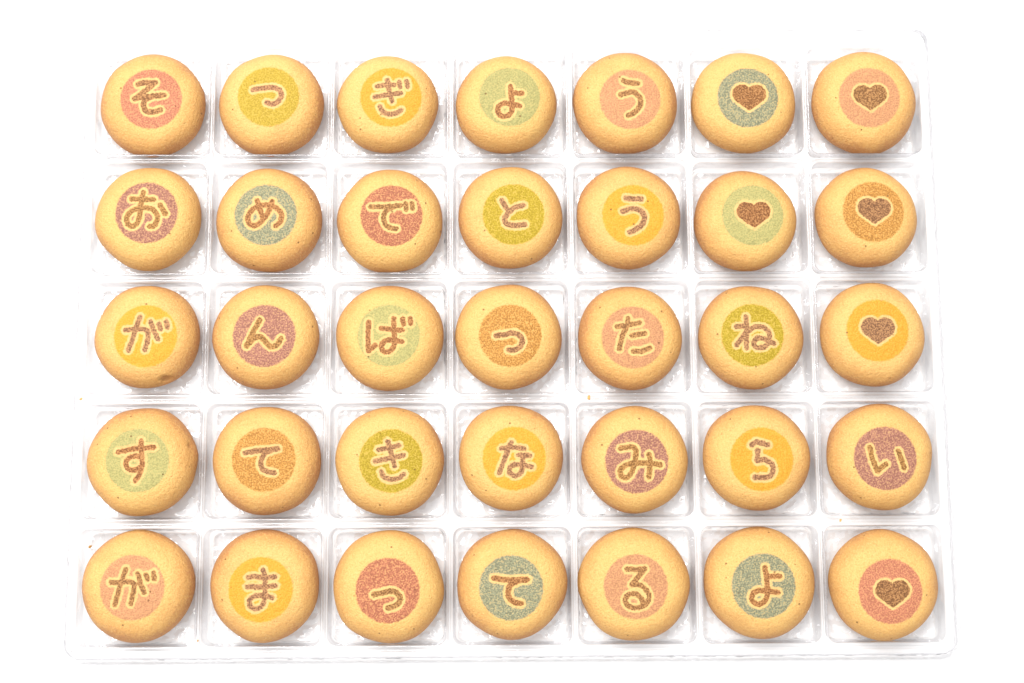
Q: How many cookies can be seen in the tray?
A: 35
